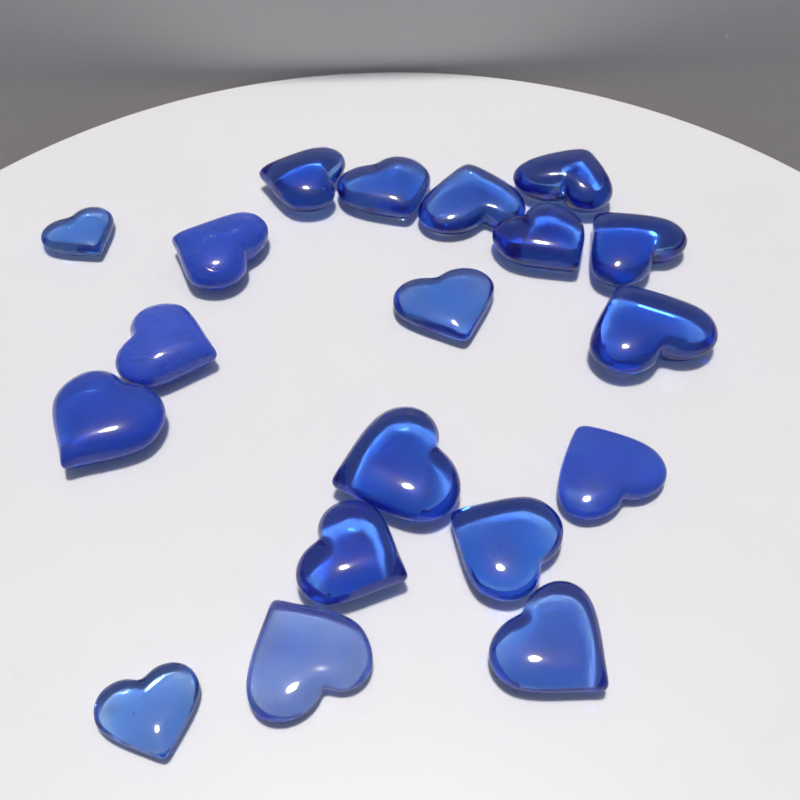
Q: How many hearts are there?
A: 19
